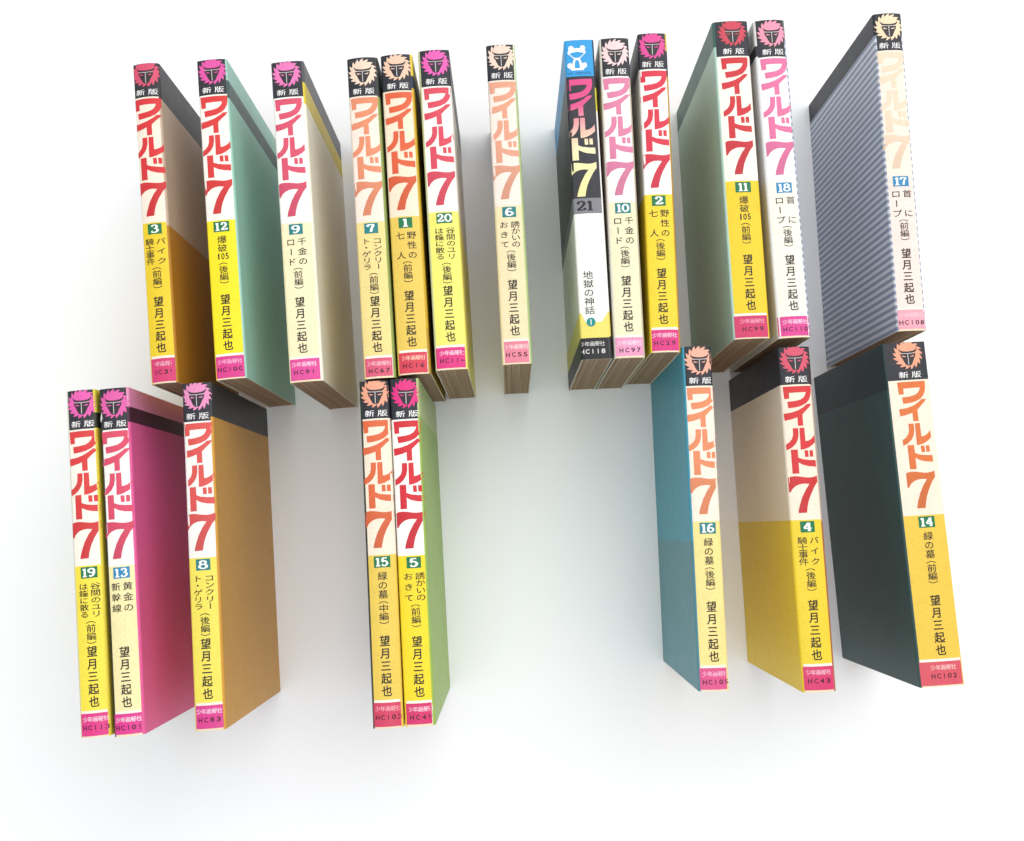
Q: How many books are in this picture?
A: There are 21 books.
